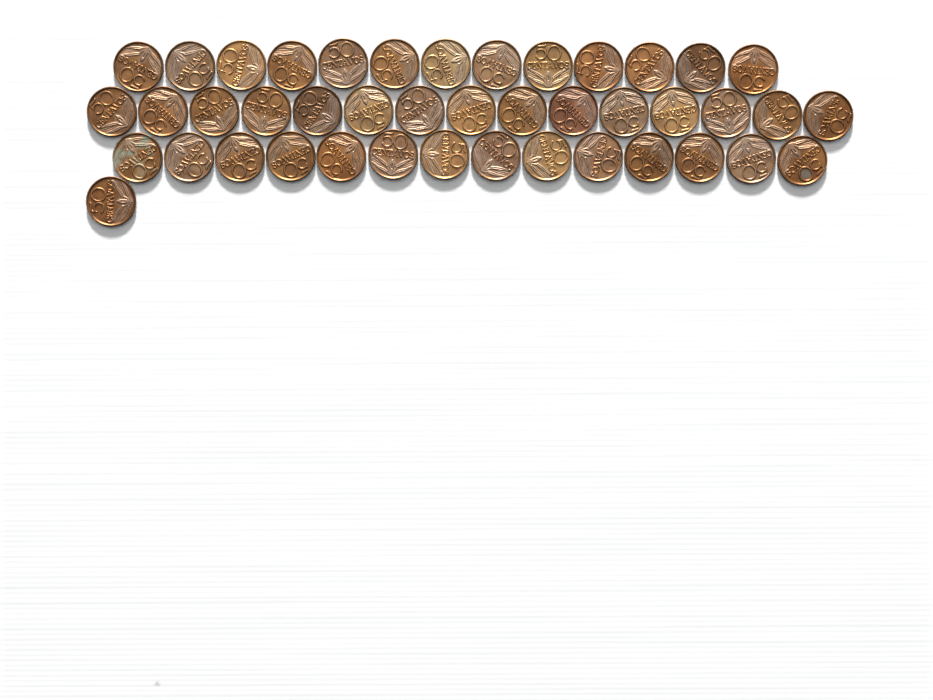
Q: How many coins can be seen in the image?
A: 43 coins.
